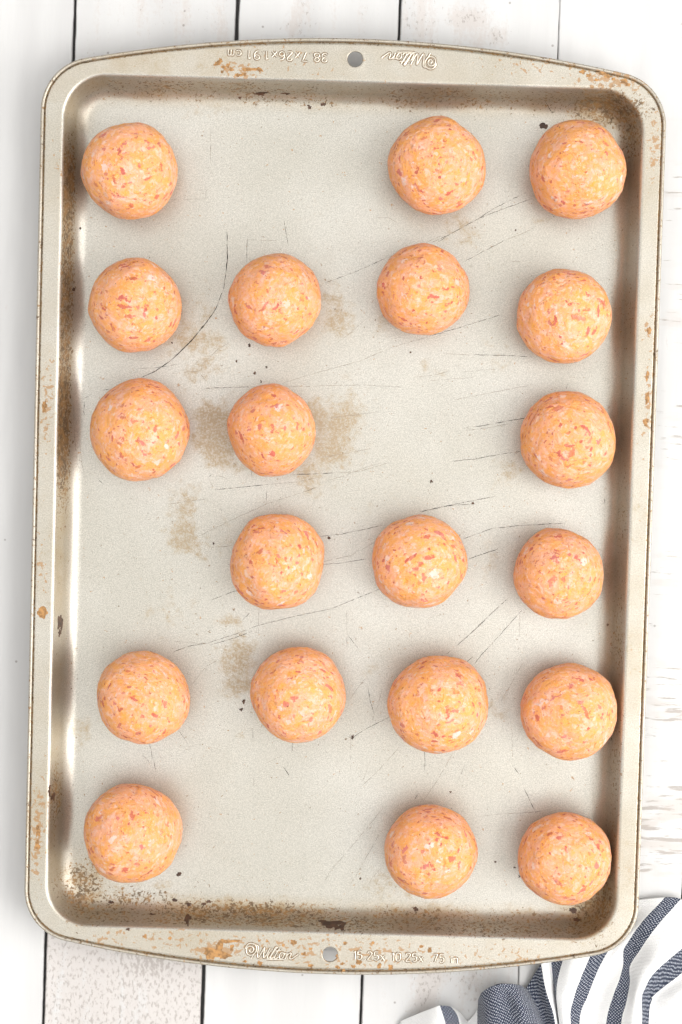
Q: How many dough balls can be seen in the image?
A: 20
